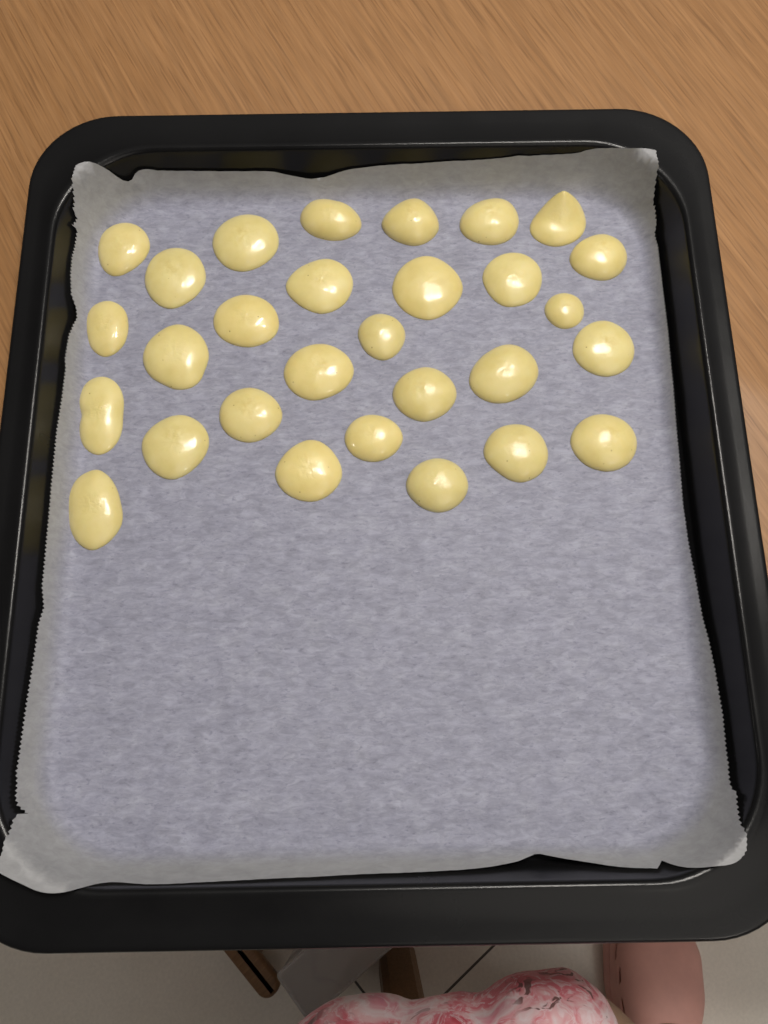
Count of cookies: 29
